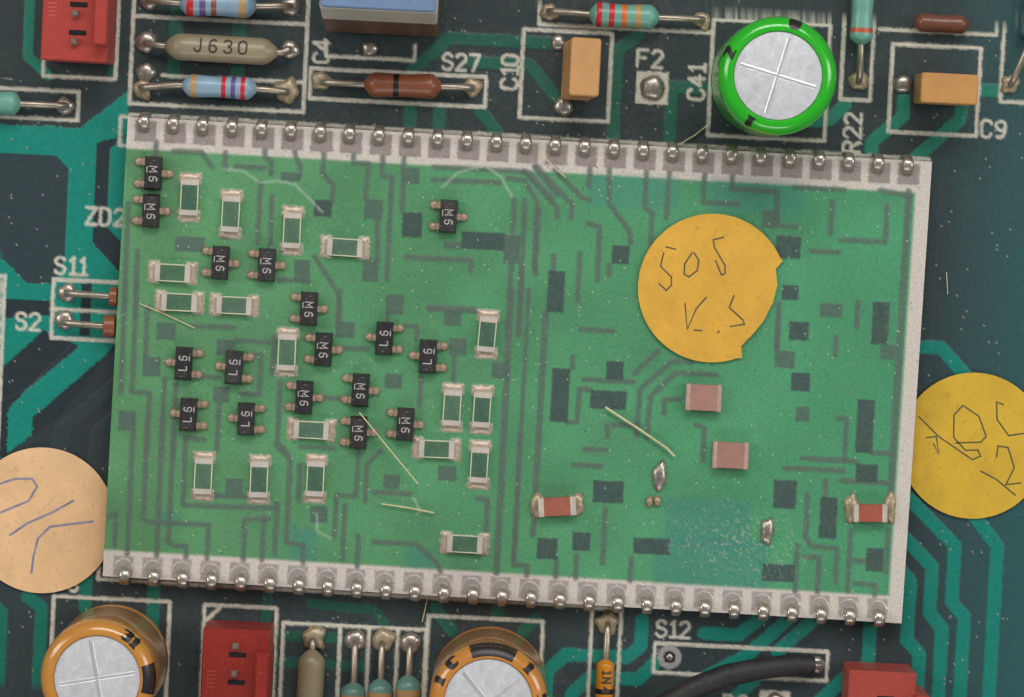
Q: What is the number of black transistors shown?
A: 17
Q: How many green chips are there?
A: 18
